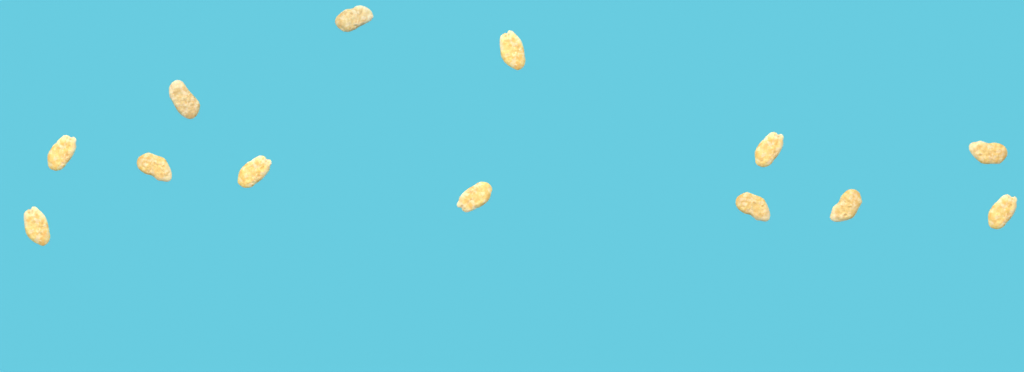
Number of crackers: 13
